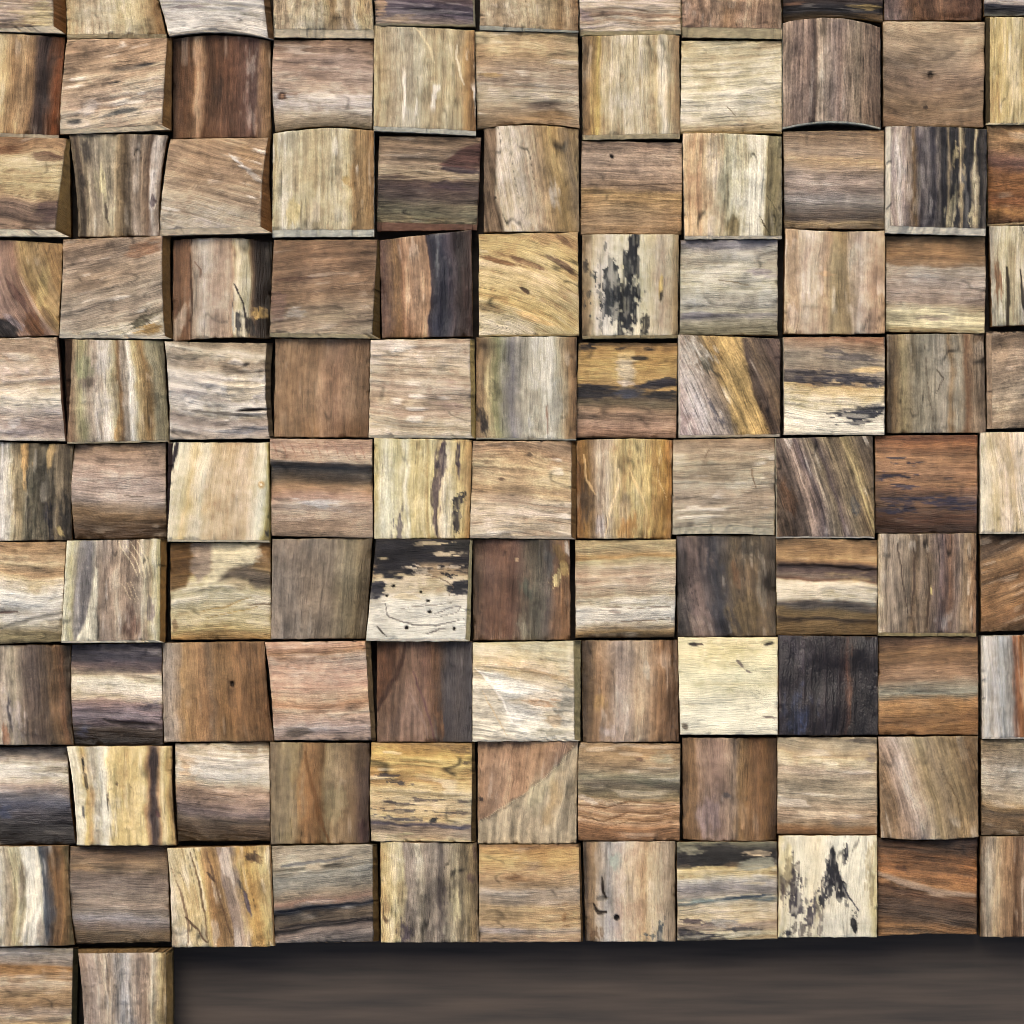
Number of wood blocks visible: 112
